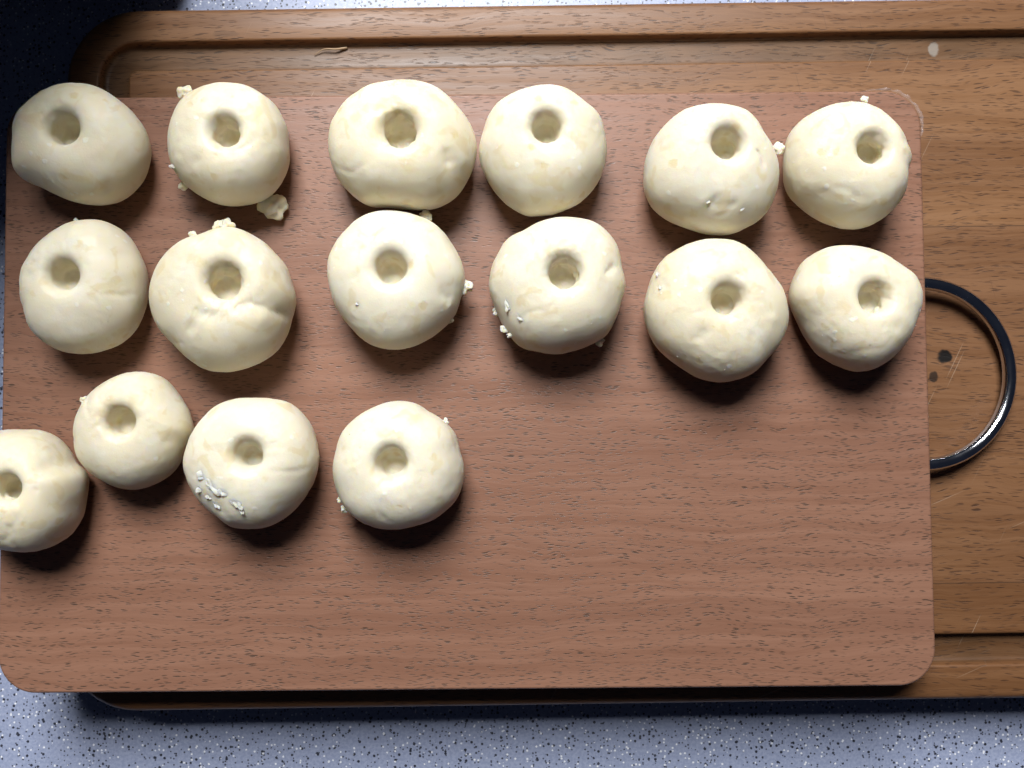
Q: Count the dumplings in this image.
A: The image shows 16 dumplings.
